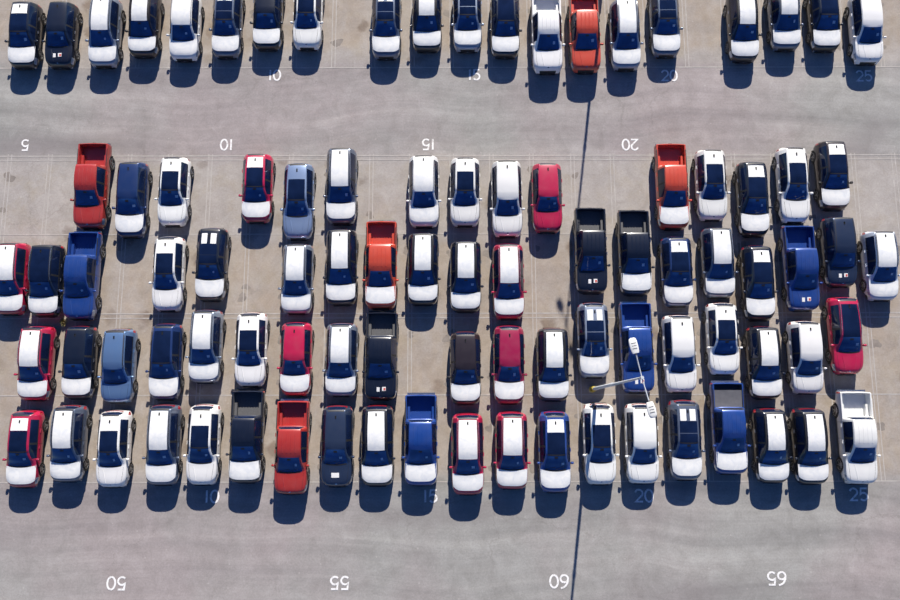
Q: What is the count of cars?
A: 77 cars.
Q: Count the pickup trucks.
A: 16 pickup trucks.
